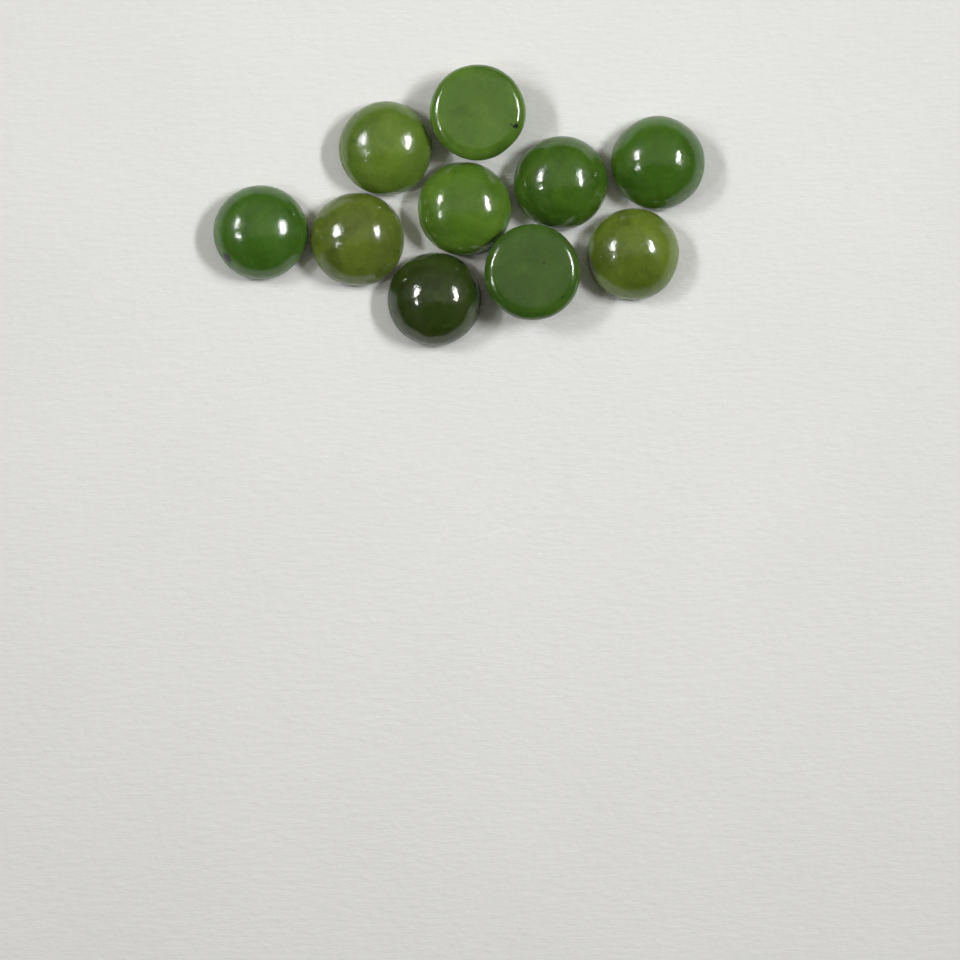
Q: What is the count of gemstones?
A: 10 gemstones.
